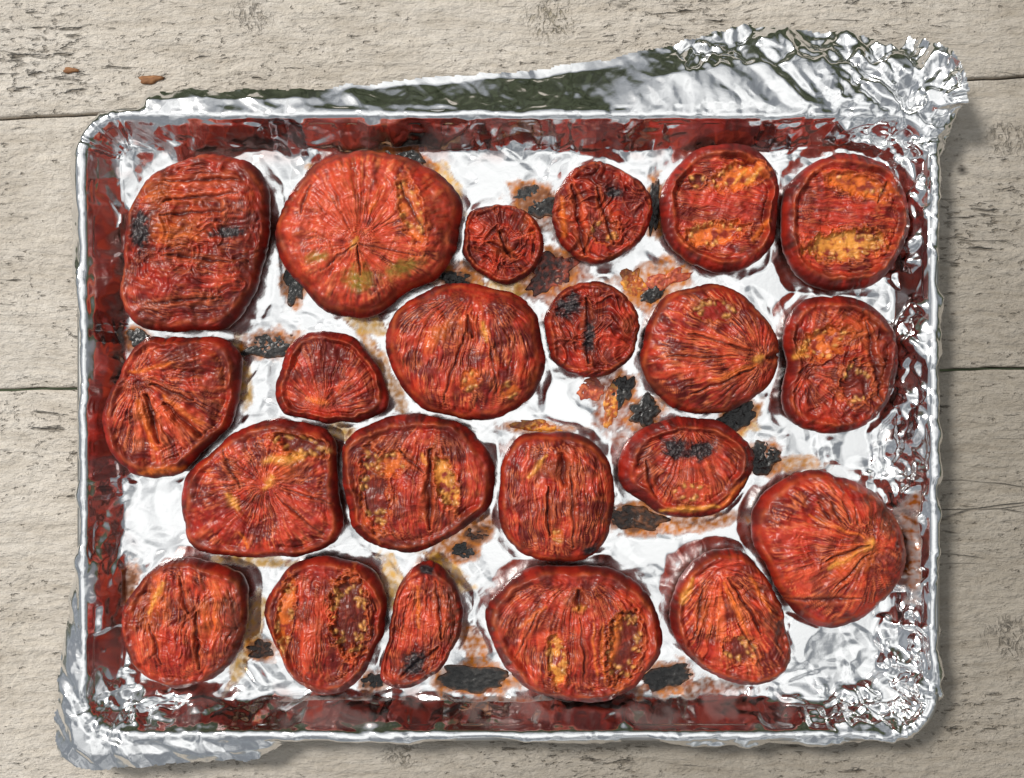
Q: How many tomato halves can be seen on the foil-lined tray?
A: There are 22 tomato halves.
